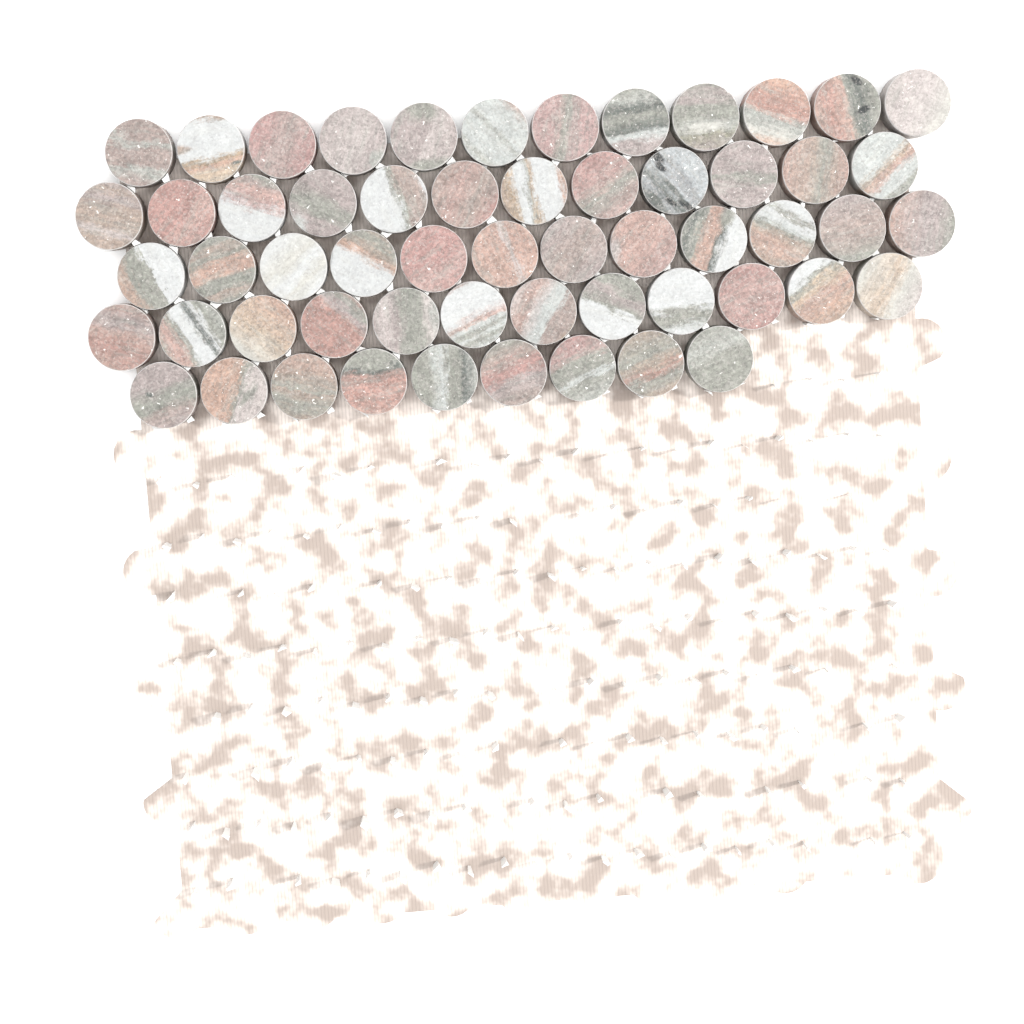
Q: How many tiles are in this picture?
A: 57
